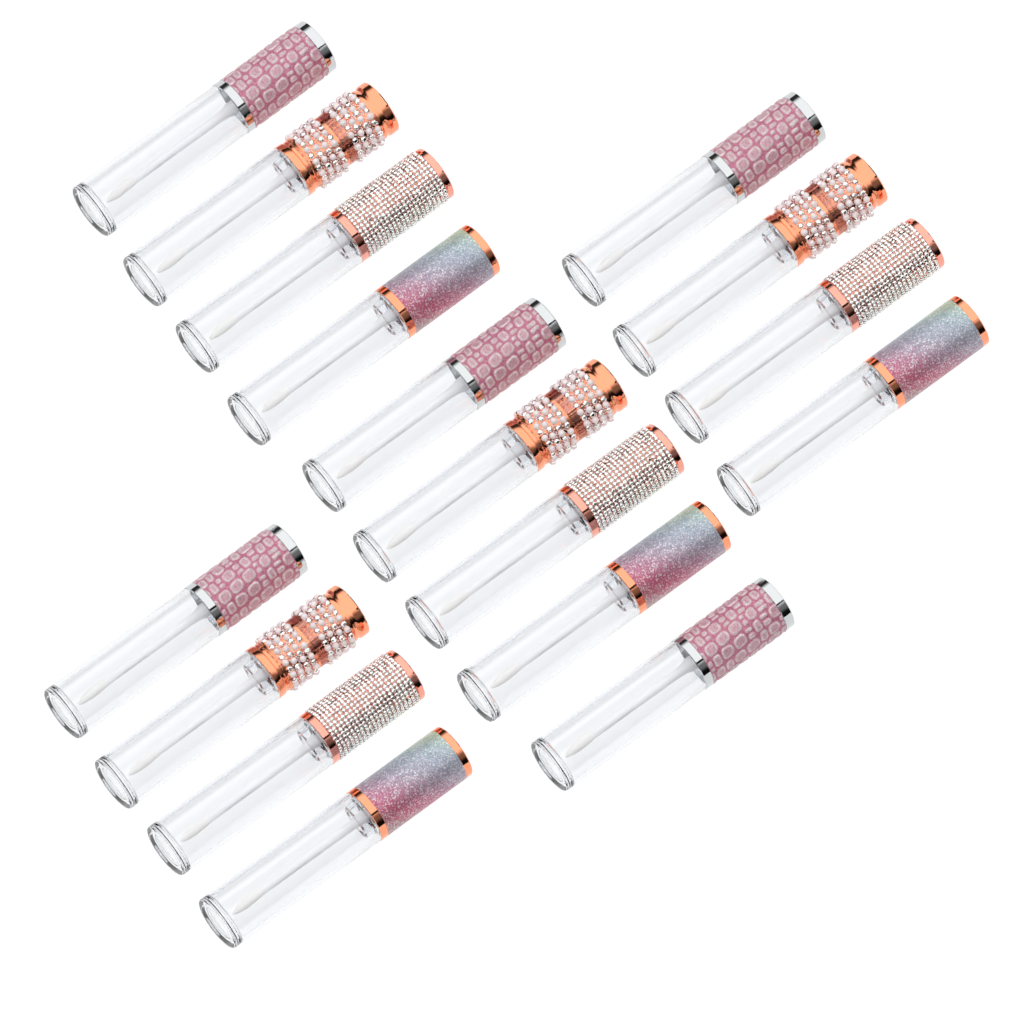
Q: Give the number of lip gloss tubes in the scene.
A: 17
